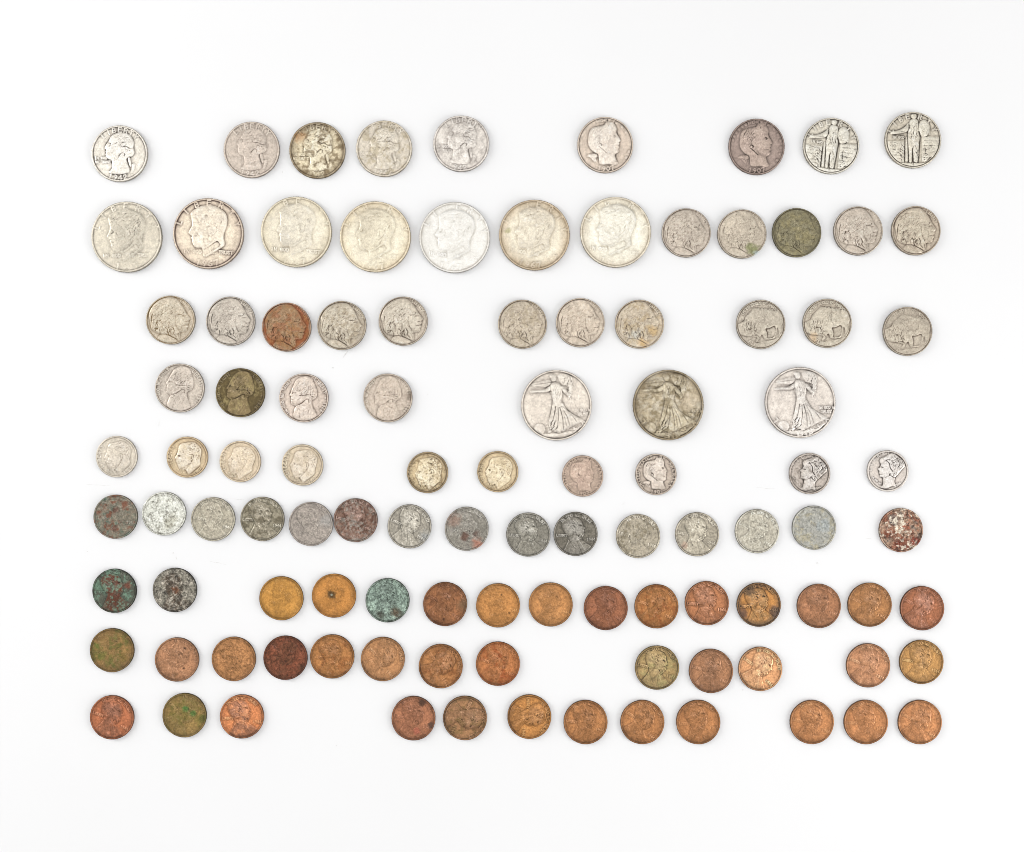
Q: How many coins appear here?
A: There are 104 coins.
